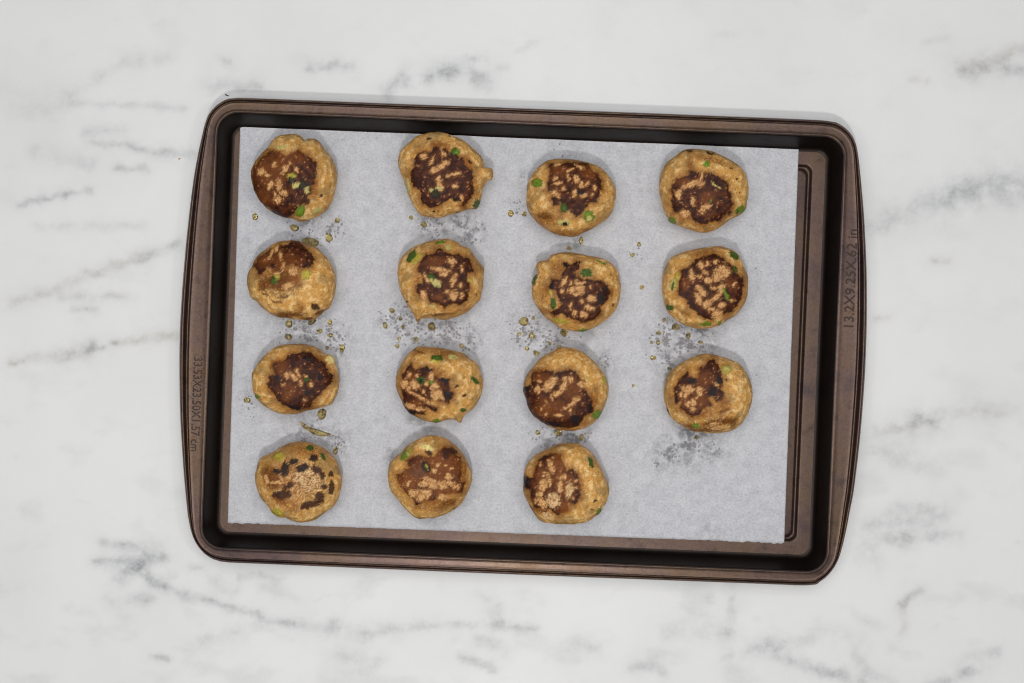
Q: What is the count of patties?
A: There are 15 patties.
